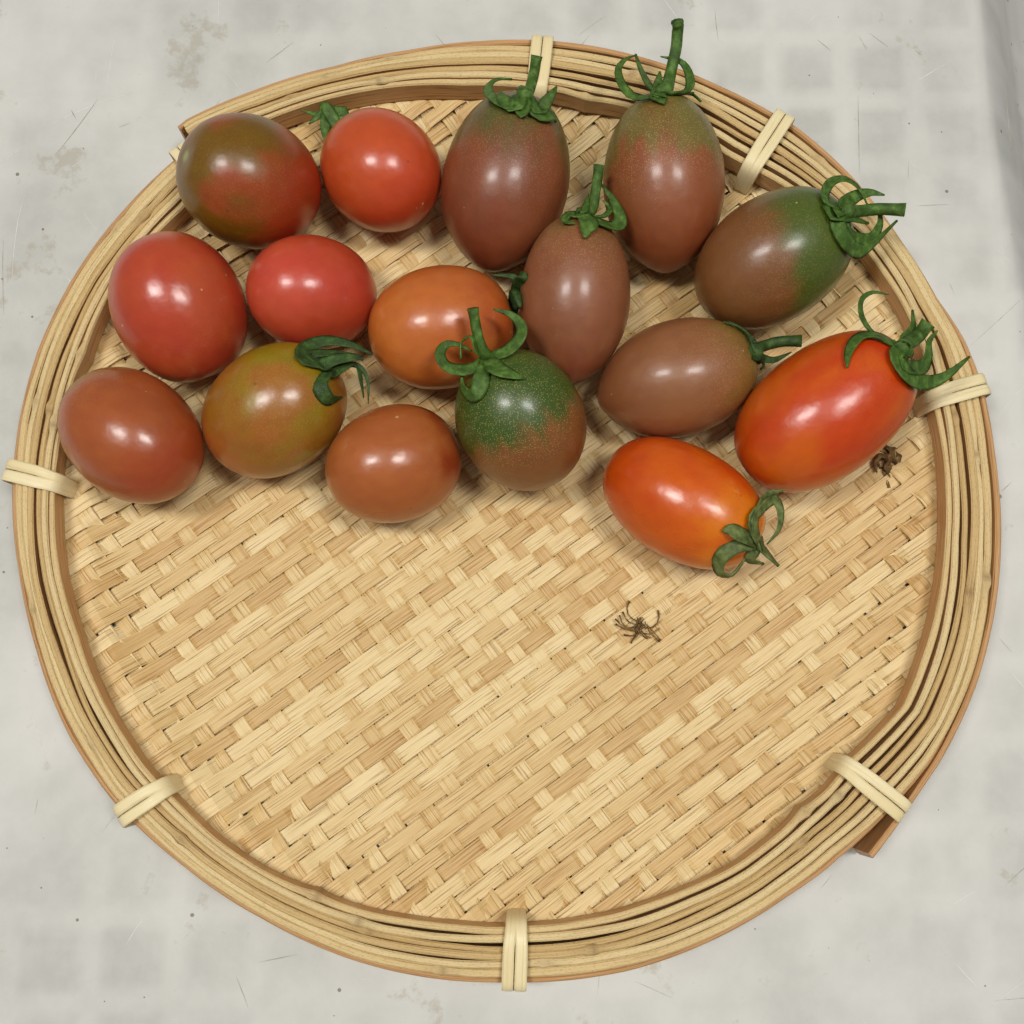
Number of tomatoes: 16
